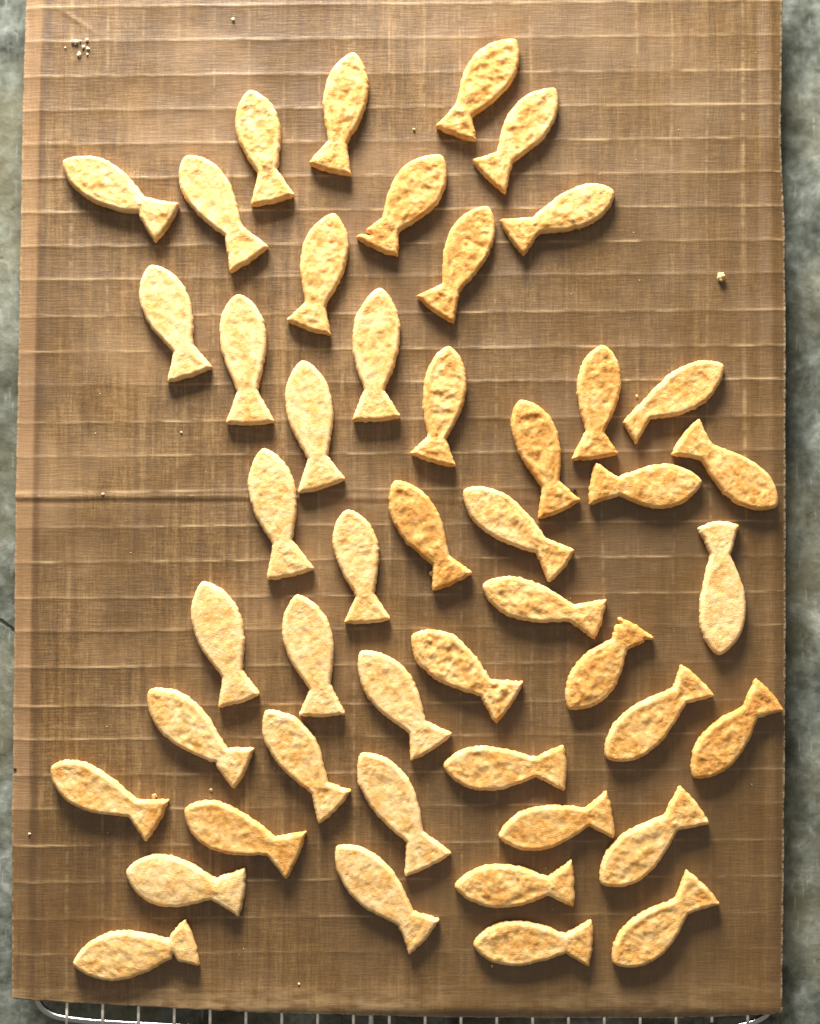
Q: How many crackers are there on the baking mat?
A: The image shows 47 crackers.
